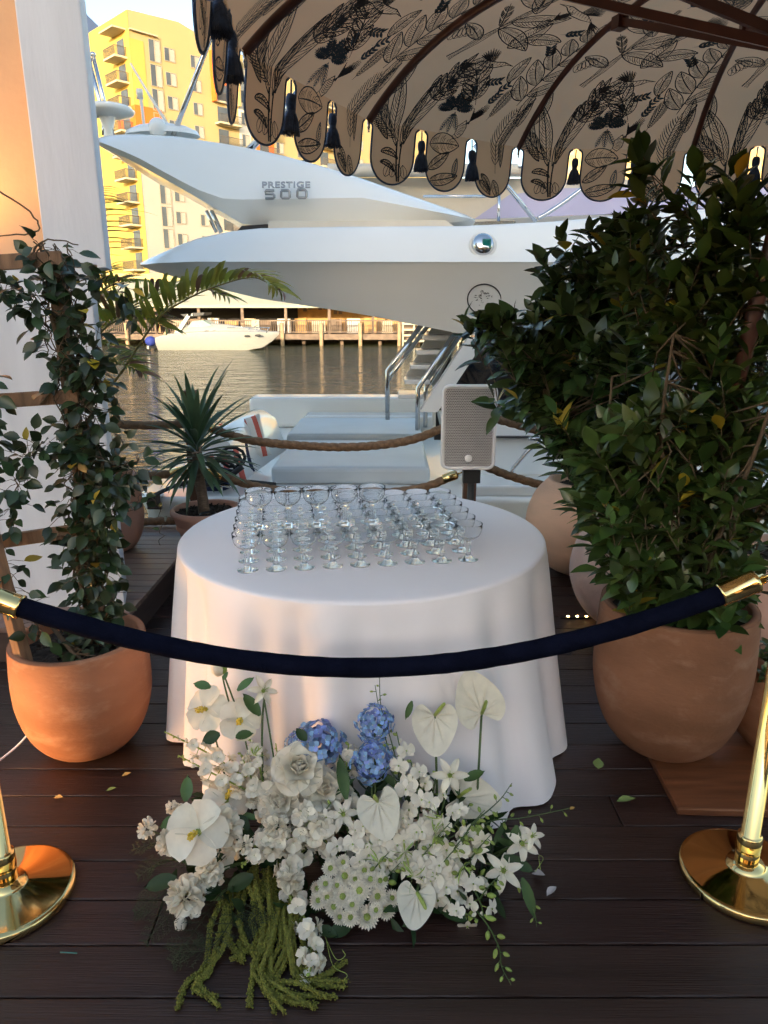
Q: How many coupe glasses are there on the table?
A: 59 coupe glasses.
